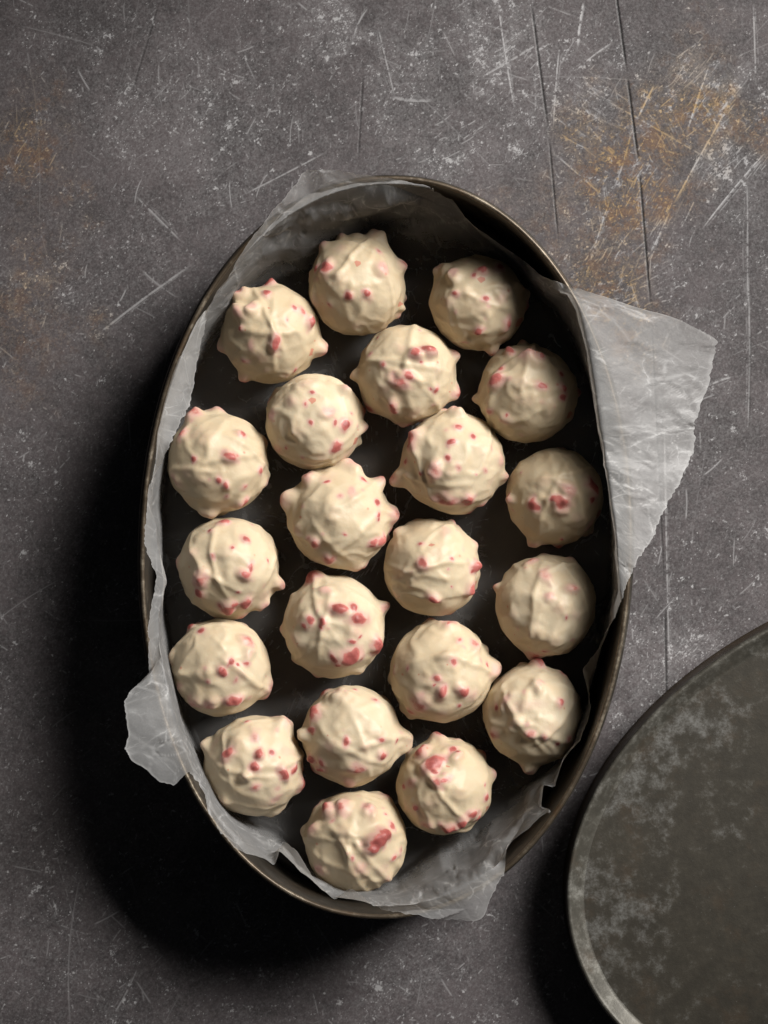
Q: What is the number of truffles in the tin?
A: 21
